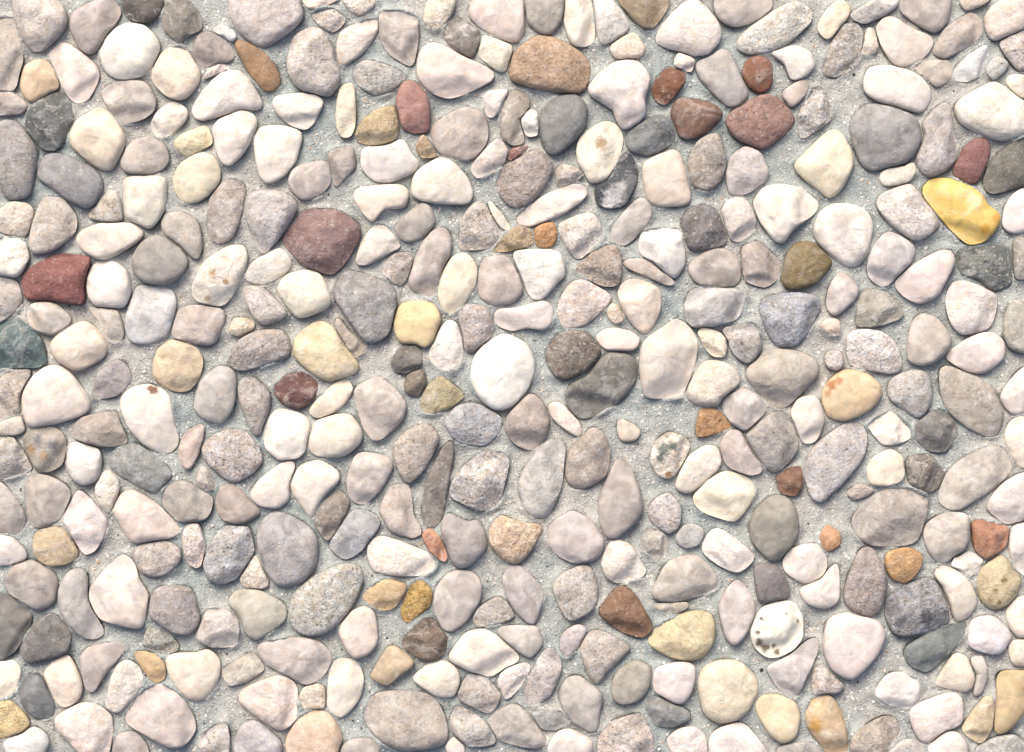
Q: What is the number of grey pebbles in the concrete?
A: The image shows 186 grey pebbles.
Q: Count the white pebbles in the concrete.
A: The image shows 146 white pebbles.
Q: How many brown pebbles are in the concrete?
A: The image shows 26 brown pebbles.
